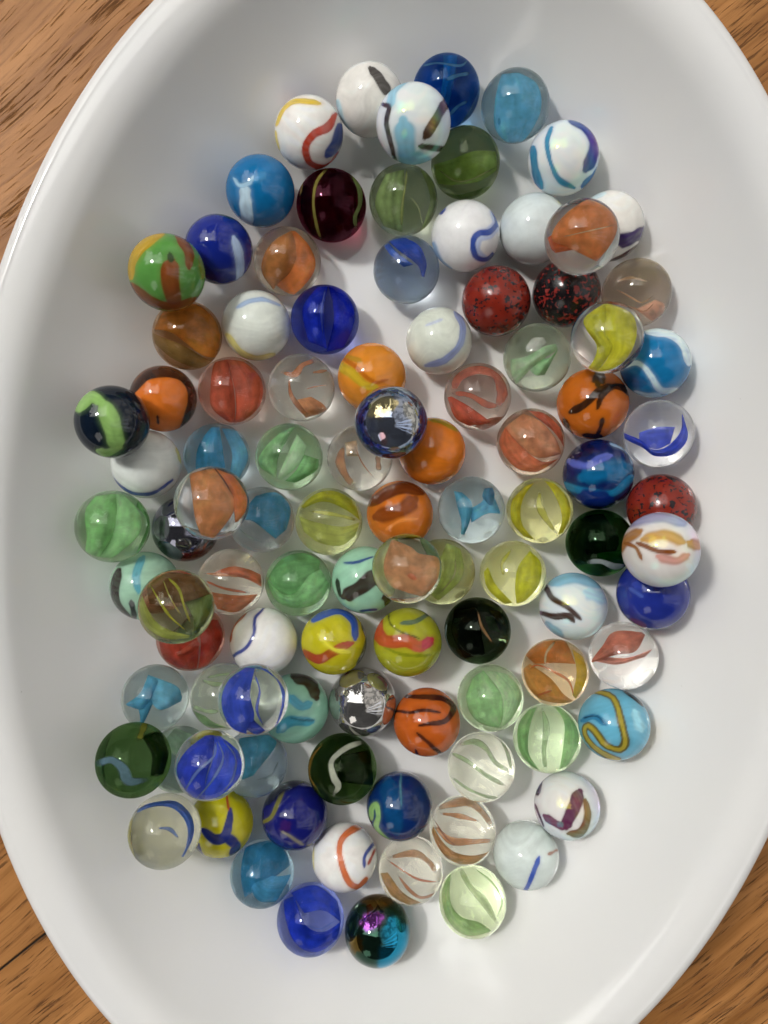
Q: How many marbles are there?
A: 100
